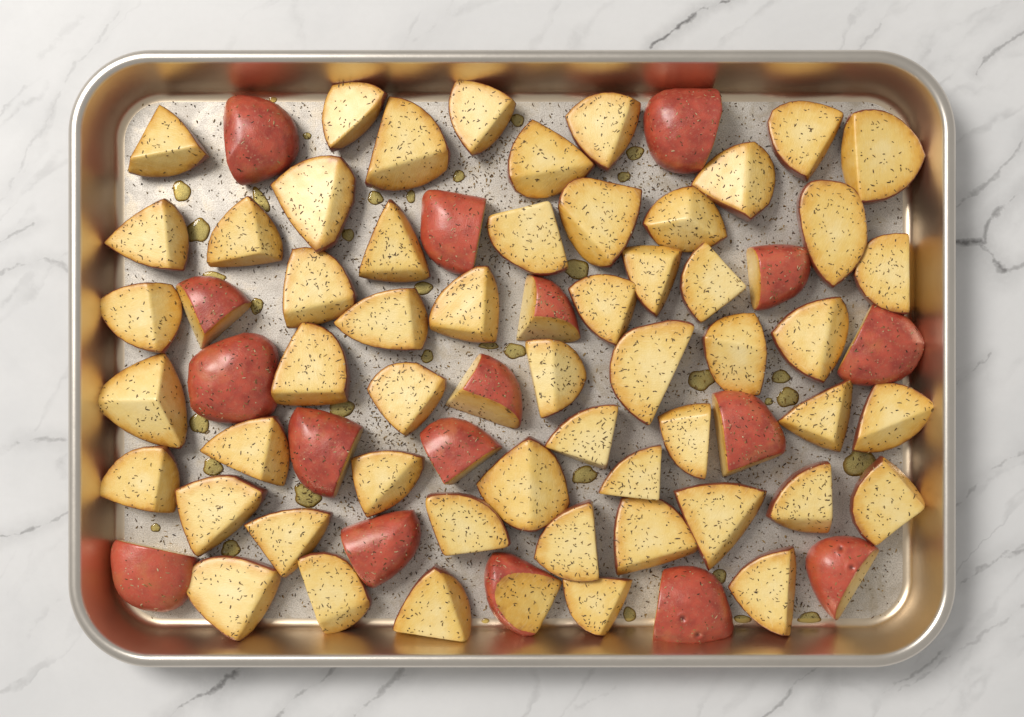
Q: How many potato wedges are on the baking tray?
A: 71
